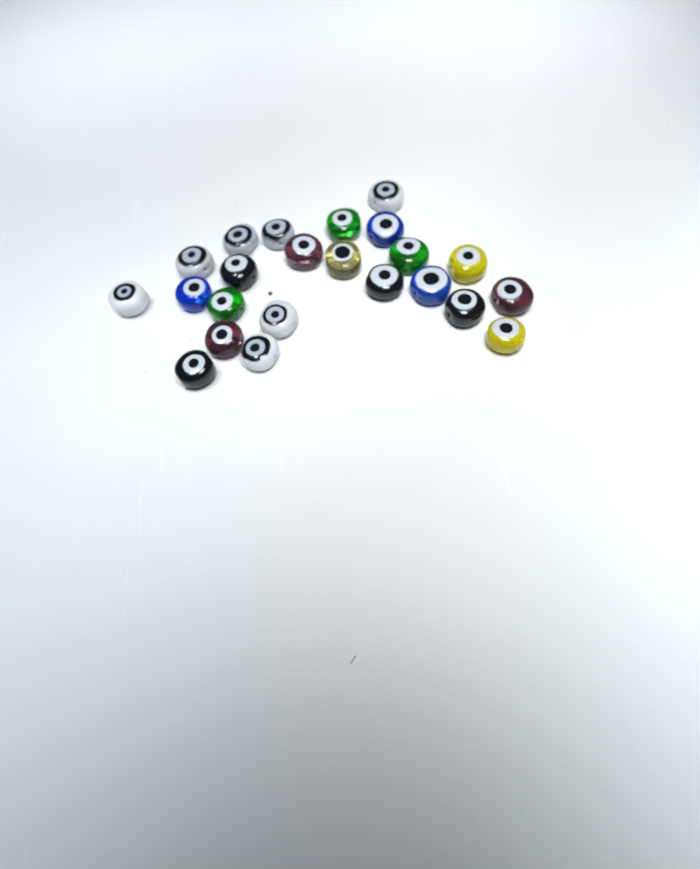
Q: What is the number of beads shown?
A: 23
